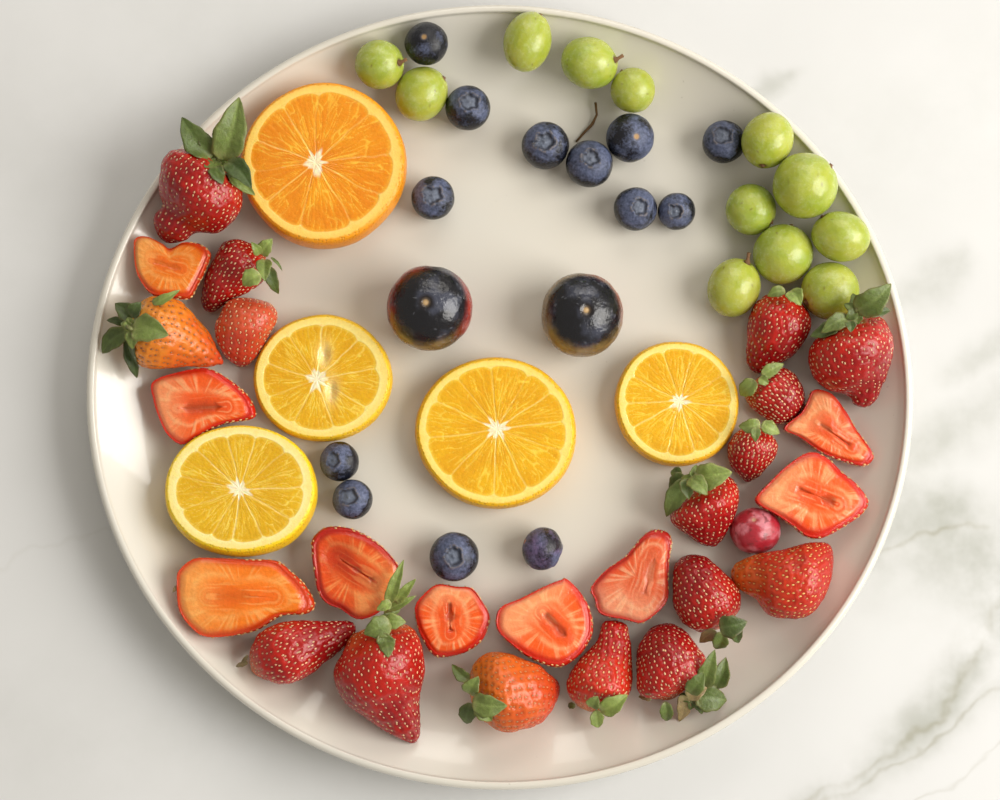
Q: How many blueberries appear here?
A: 13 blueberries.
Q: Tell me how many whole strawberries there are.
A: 16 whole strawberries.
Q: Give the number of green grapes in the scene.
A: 12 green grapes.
